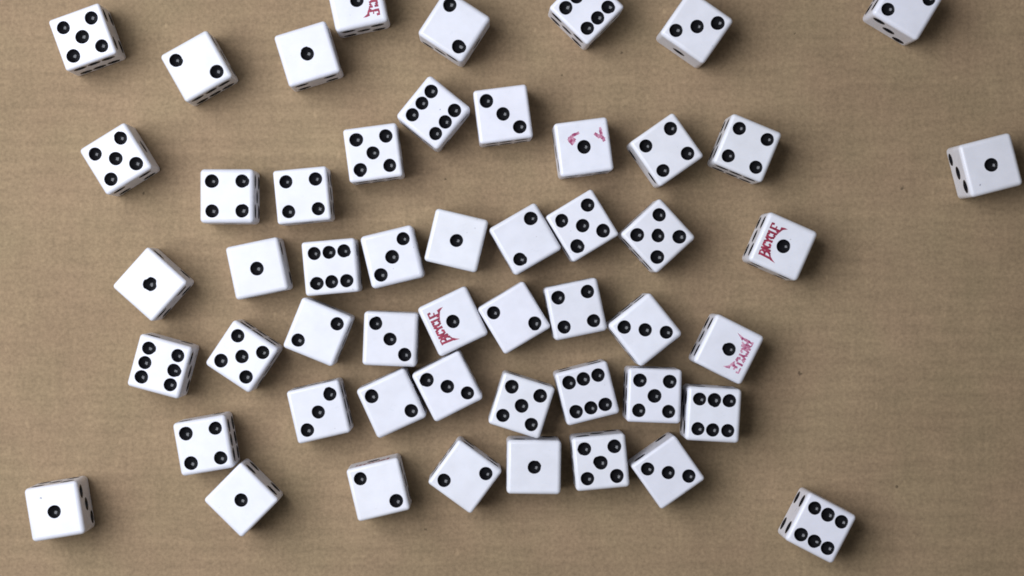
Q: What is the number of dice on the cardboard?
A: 52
